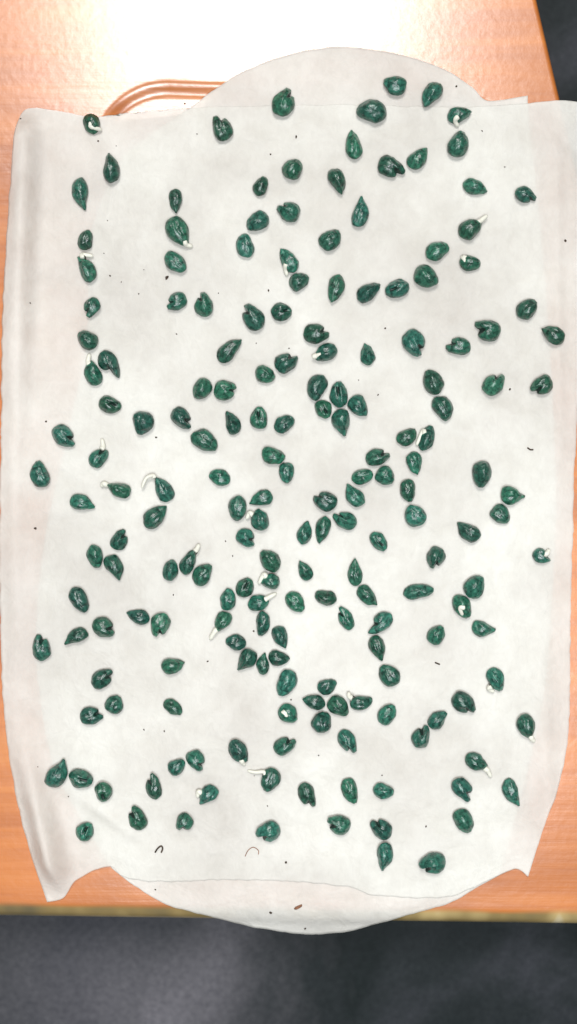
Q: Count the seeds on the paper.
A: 190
